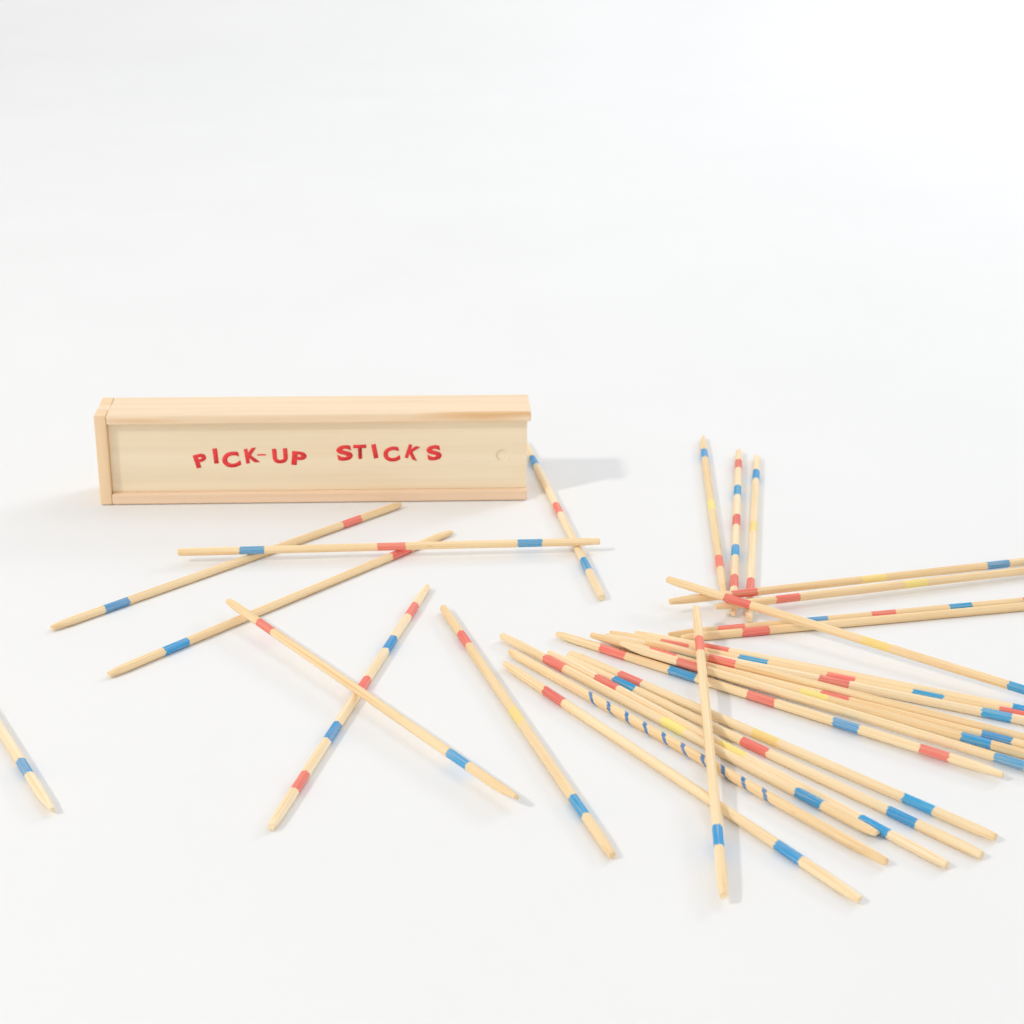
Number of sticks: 31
